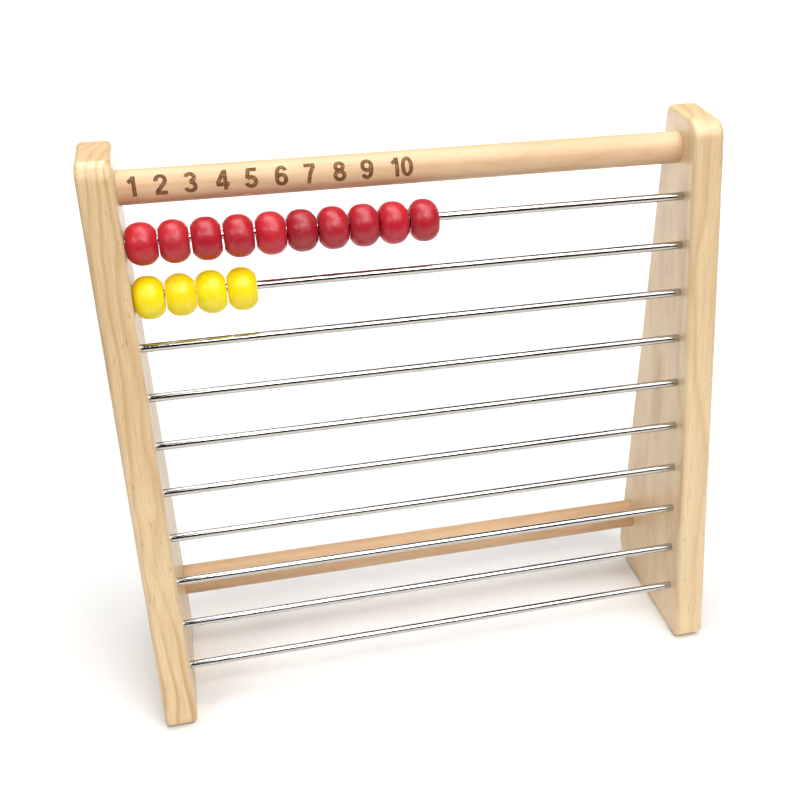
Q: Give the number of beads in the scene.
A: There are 14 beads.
